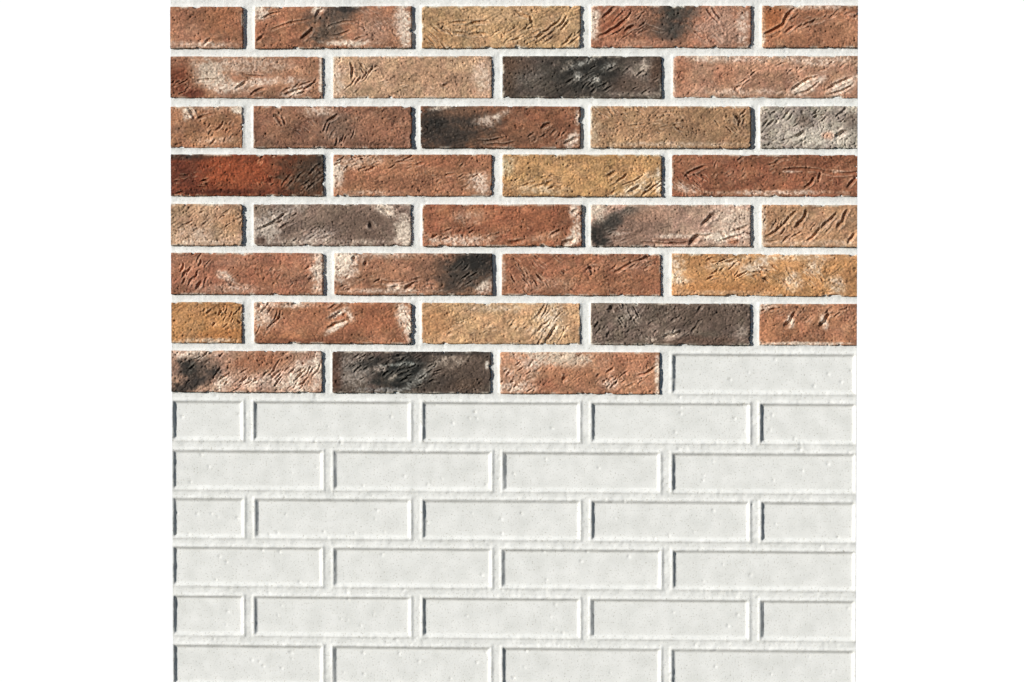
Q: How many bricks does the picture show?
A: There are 35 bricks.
